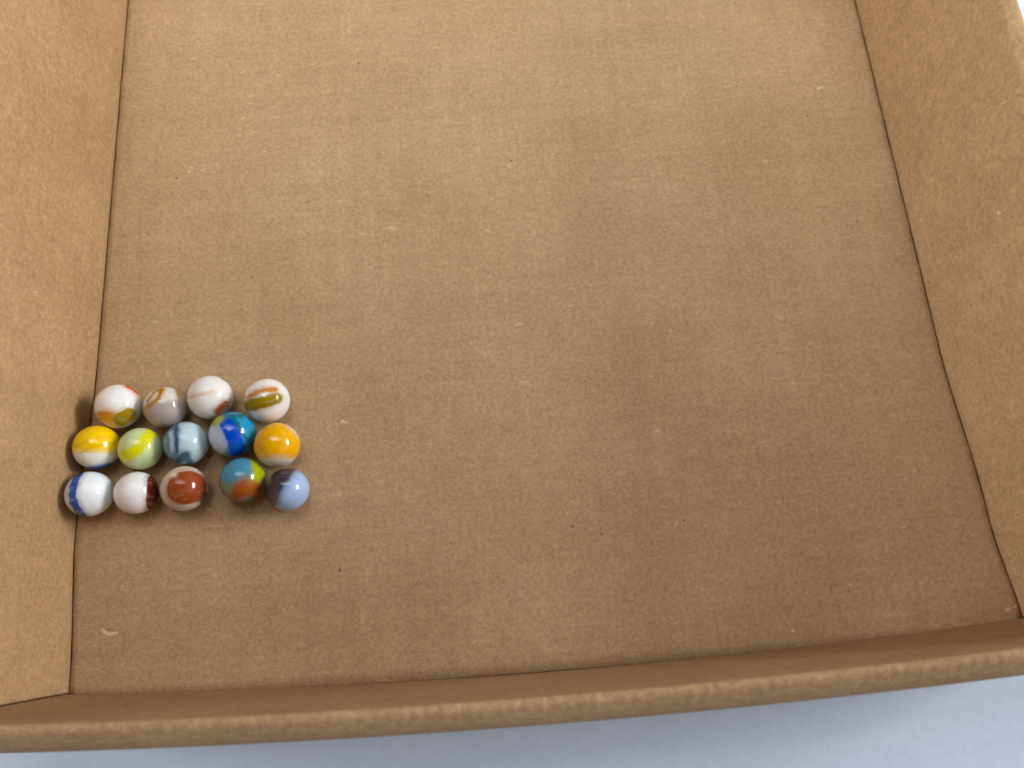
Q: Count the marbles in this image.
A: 14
